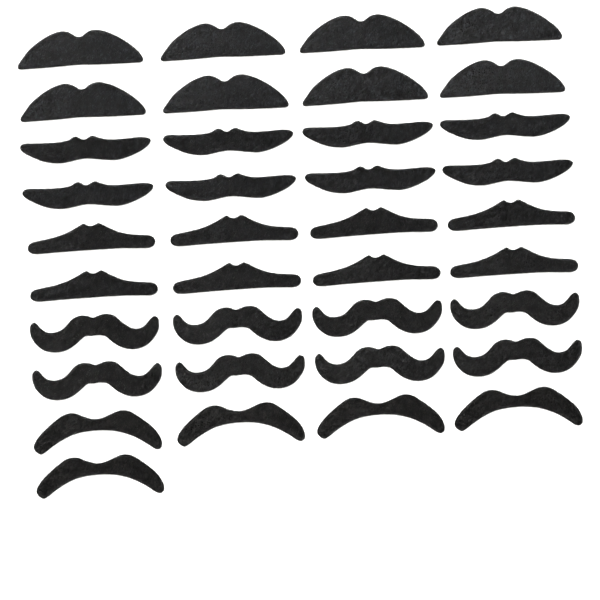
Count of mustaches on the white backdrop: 37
